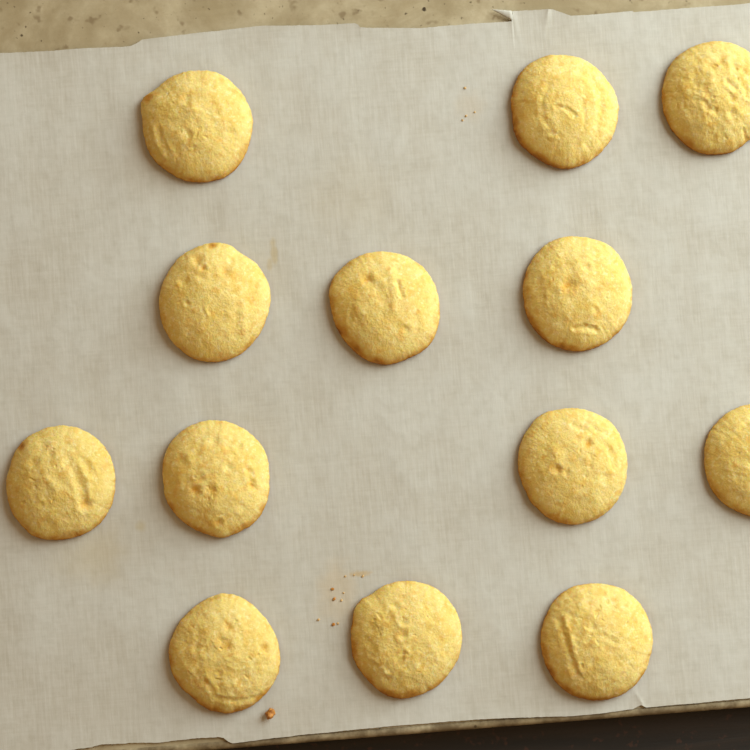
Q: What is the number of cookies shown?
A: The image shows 13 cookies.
